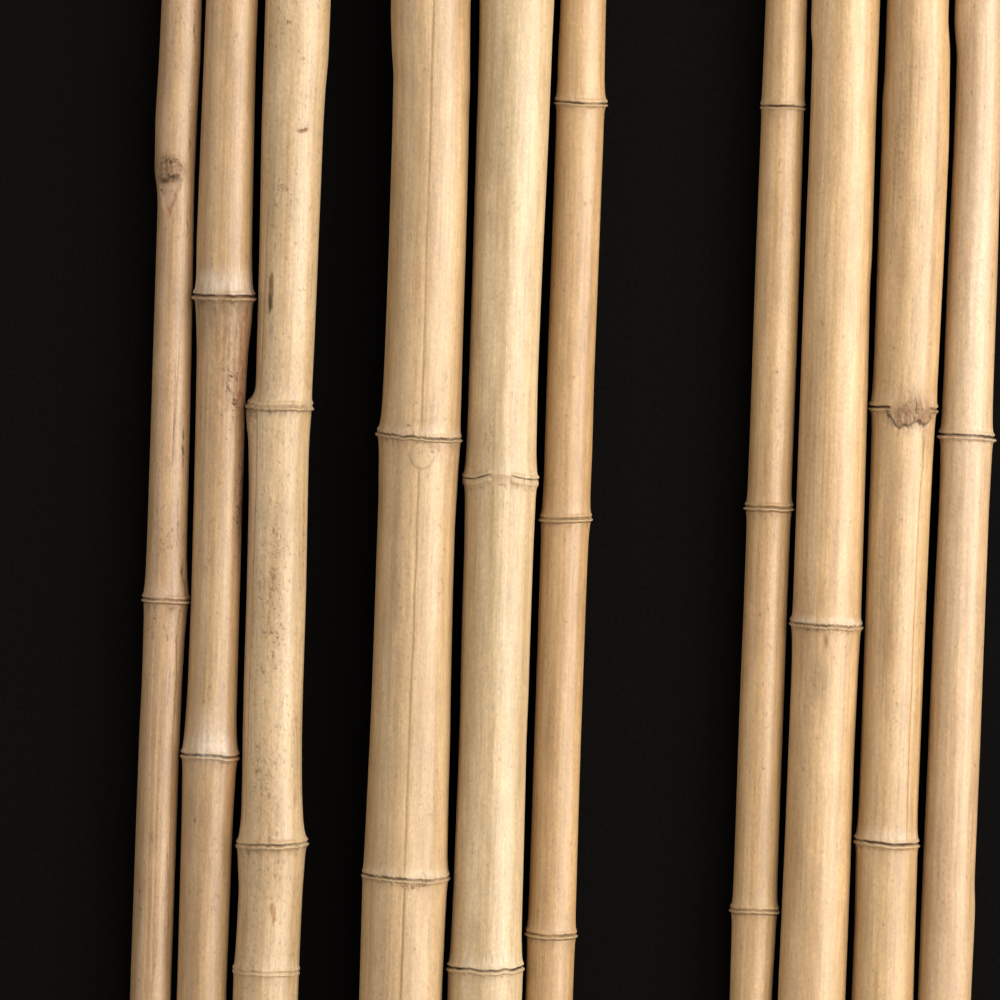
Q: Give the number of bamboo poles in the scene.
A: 10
